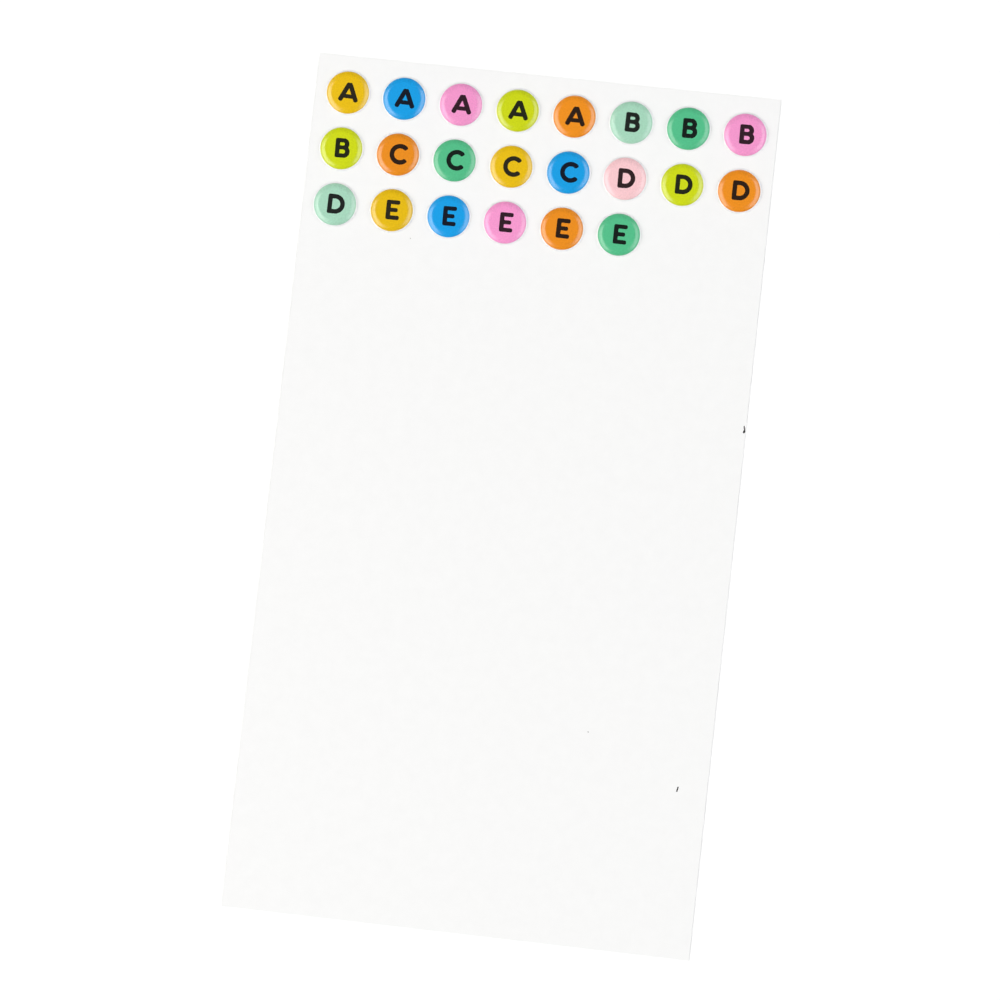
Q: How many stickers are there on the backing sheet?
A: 22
